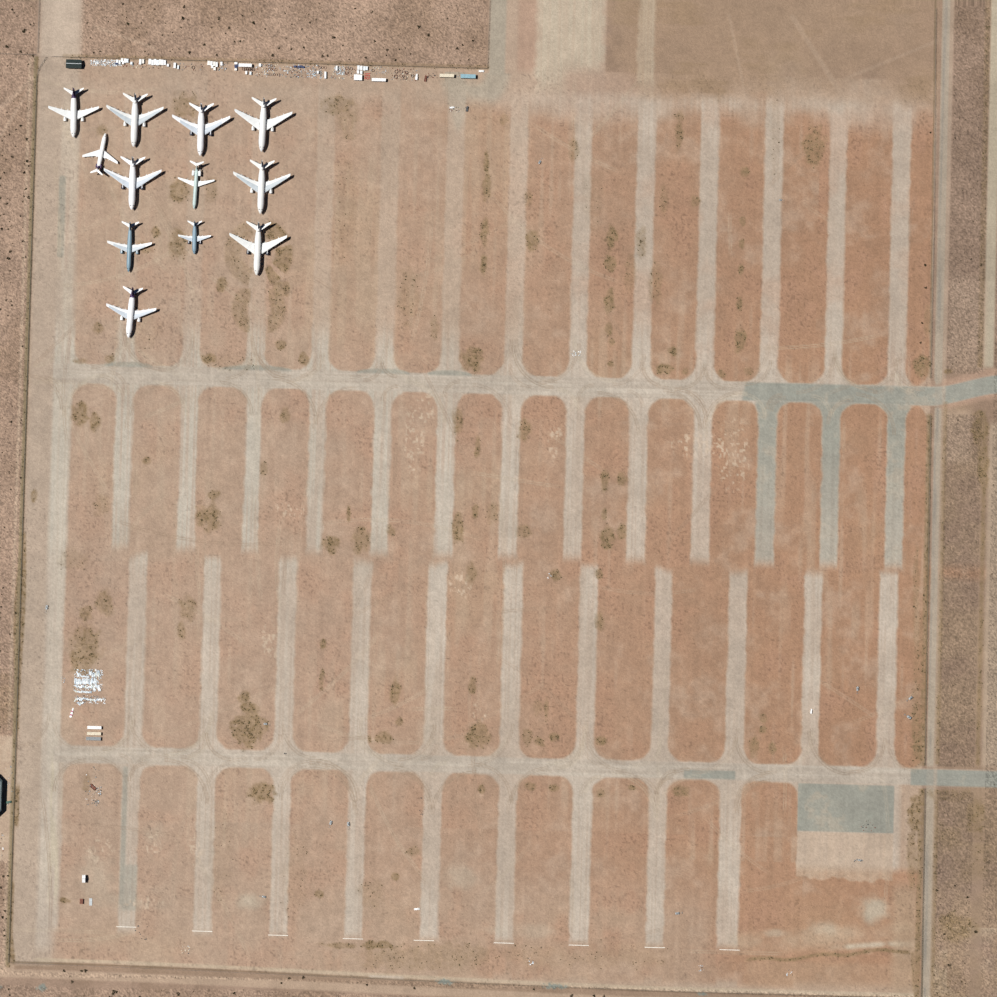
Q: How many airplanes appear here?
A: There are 12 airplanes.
